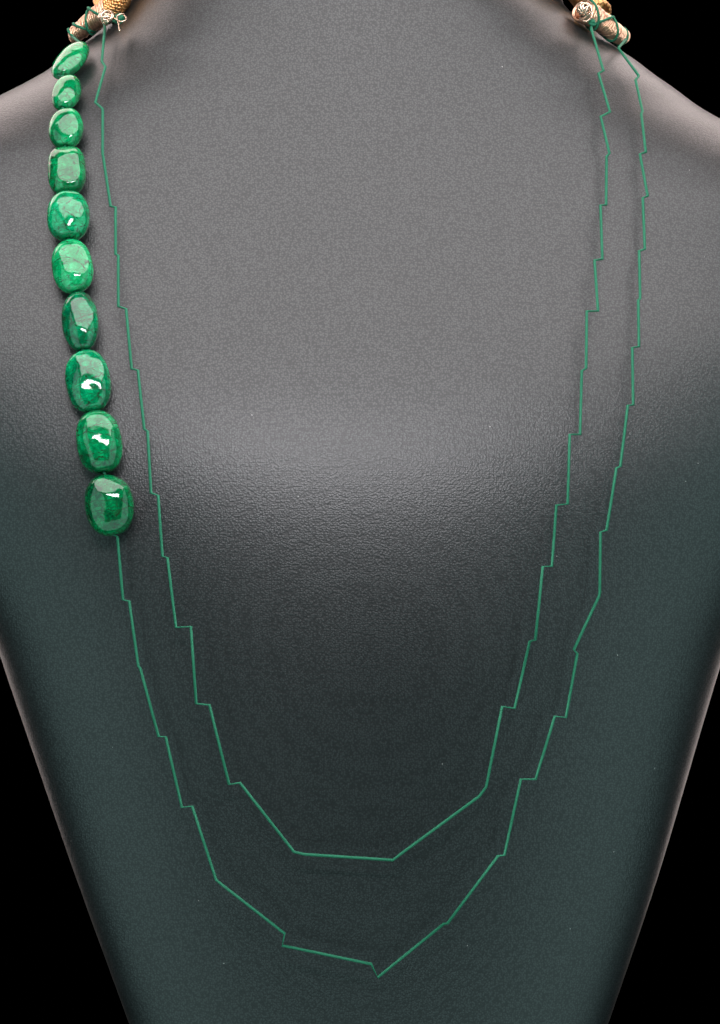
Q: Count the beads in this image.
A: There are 10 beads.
